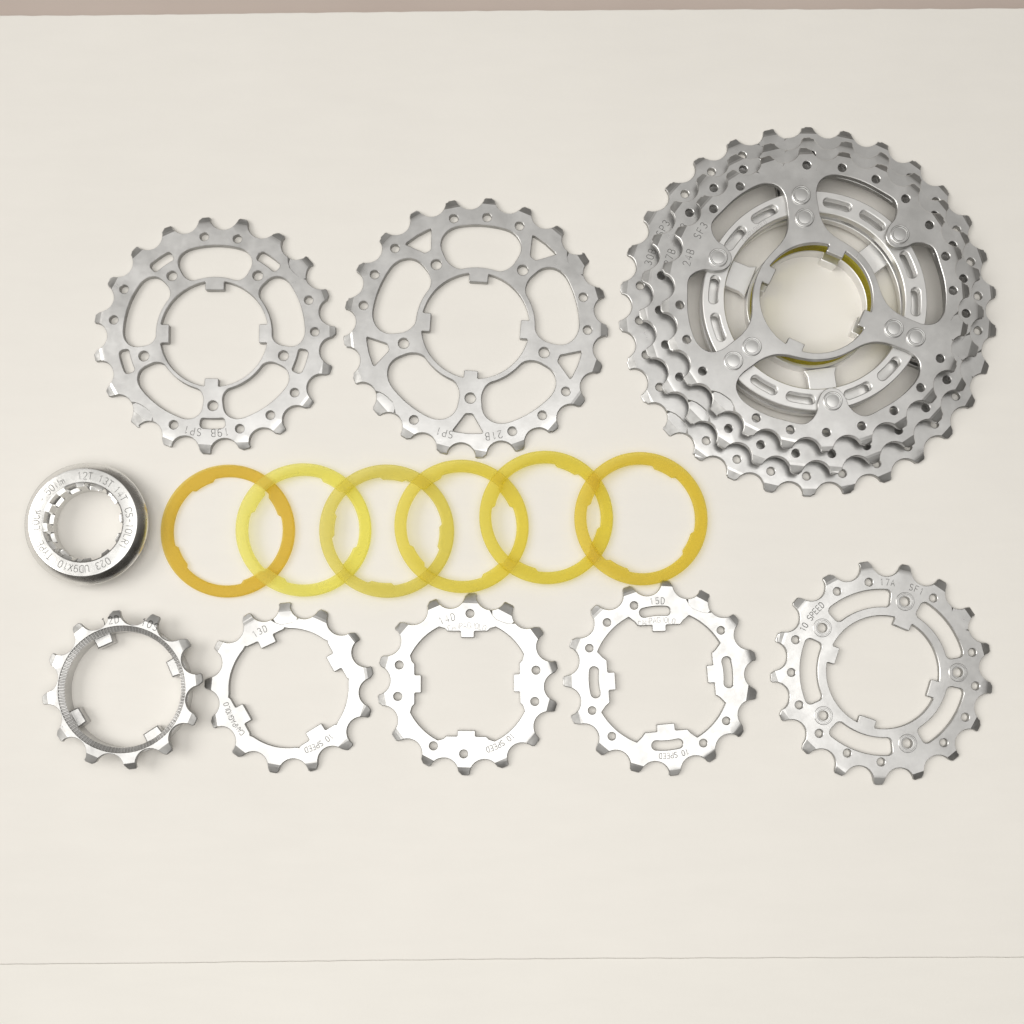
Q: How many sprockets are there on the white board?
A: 10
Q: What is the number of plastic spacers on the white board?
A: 6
